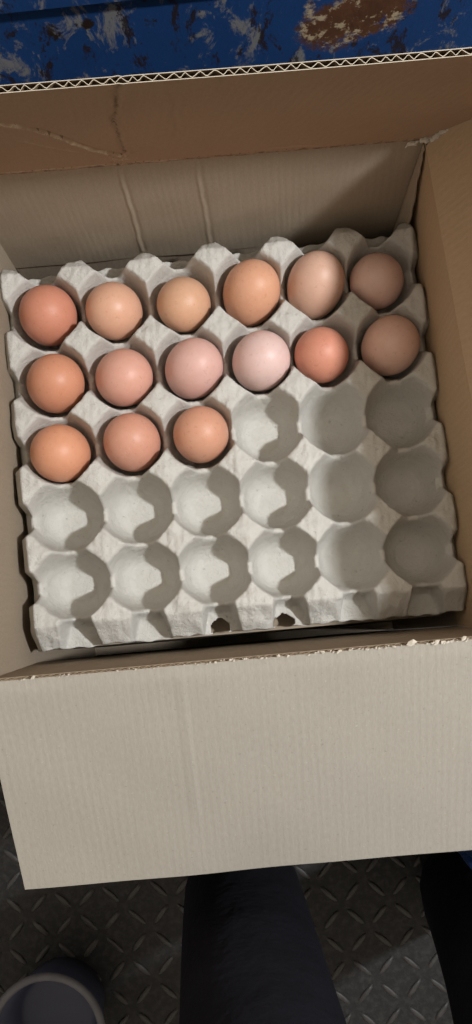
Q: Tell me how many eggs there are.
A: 15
